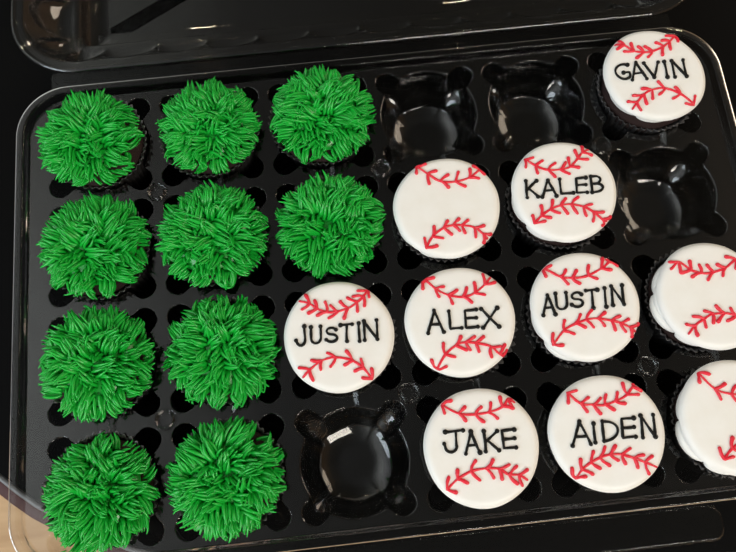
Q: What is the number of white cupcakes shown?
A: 10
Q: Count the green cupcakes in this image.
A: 10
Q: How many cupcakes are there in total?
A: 20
